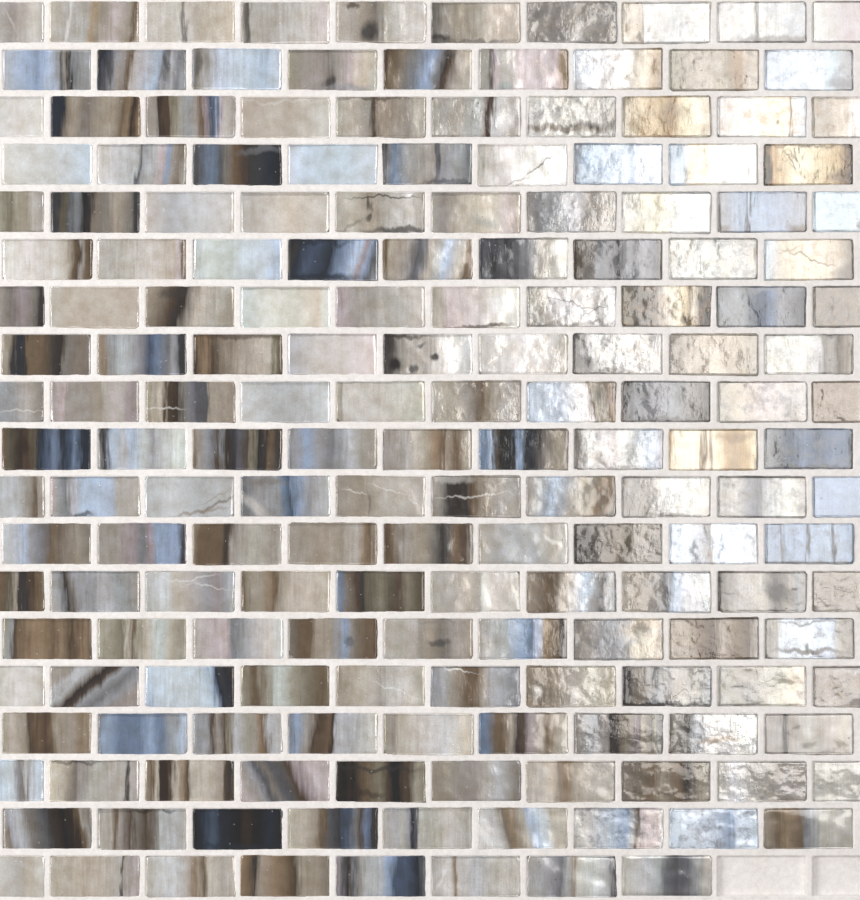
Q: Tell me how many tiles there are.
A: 179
